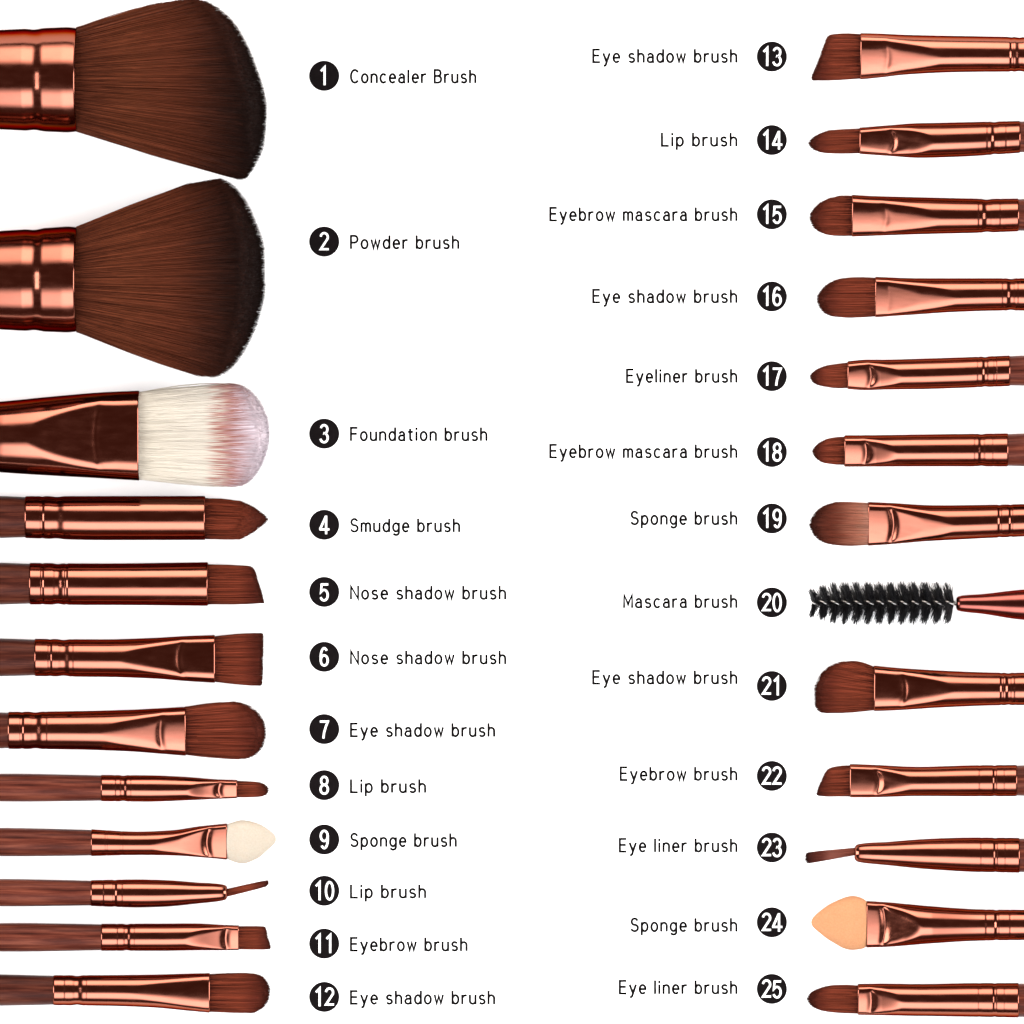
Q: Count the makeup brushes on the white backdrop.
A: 25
